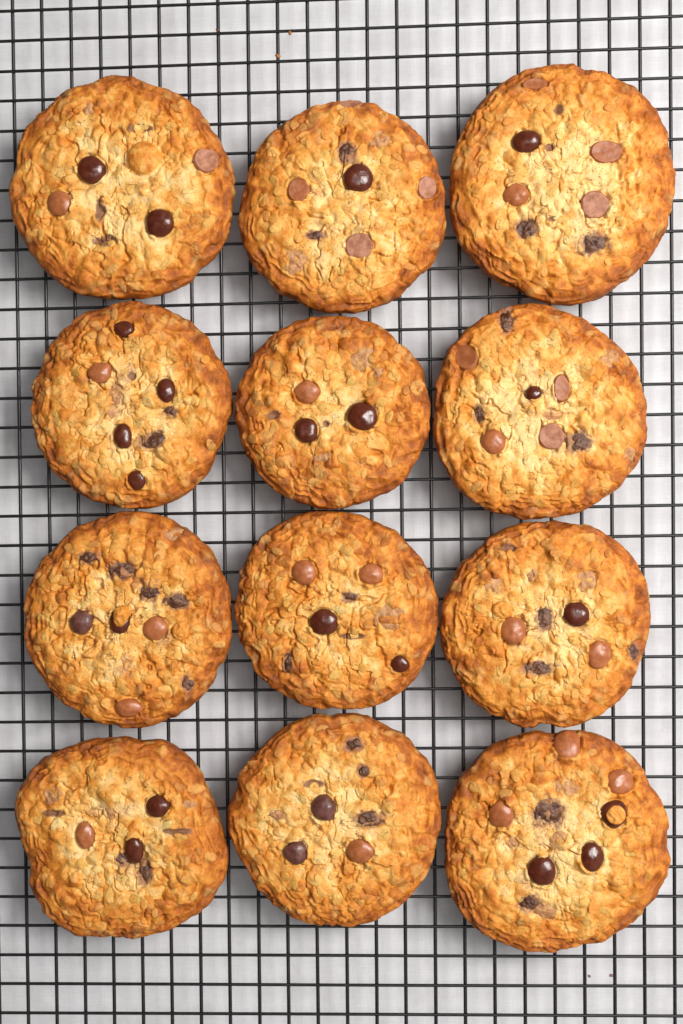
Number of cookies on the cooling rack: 12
